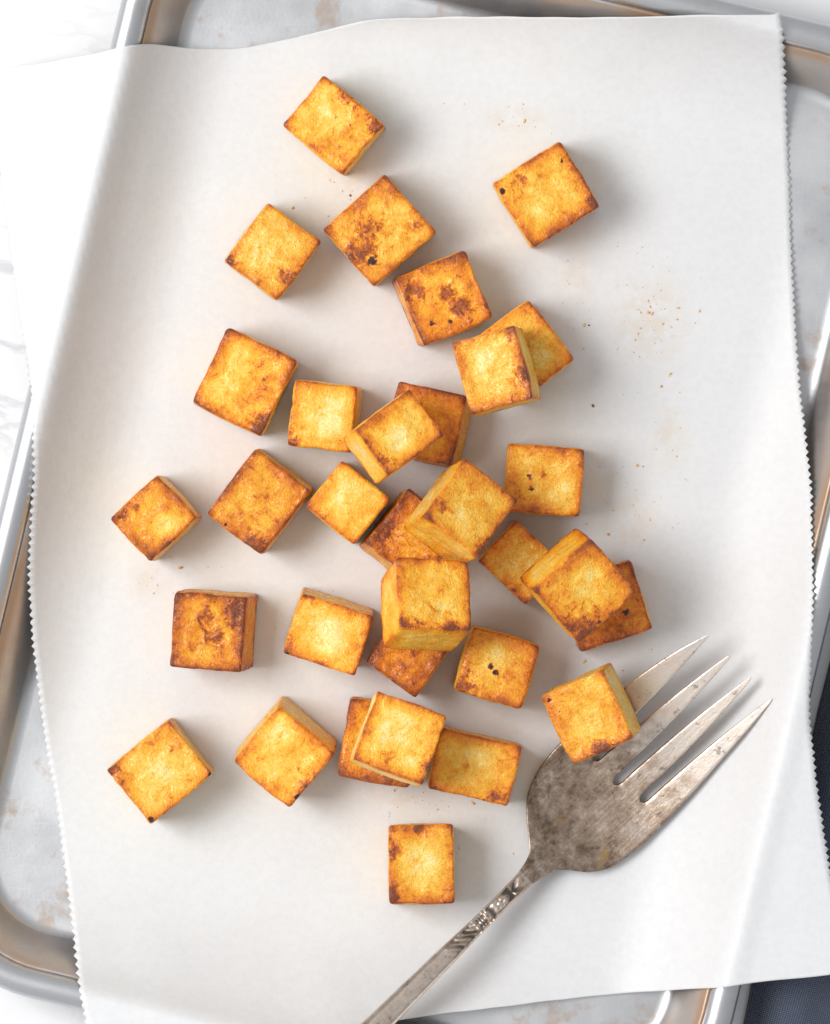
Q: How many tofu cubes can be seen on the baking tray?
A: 32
